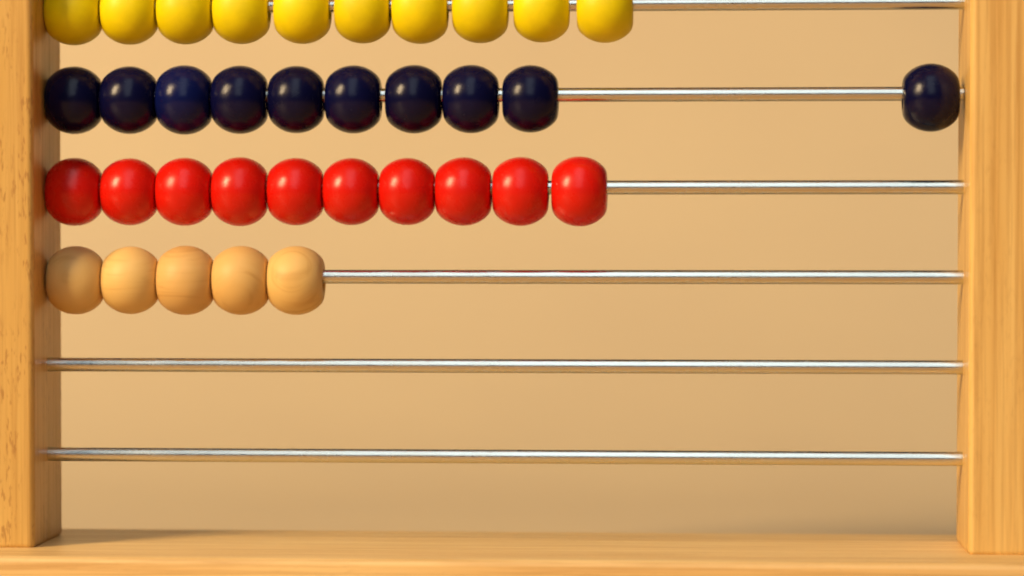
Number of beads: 35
